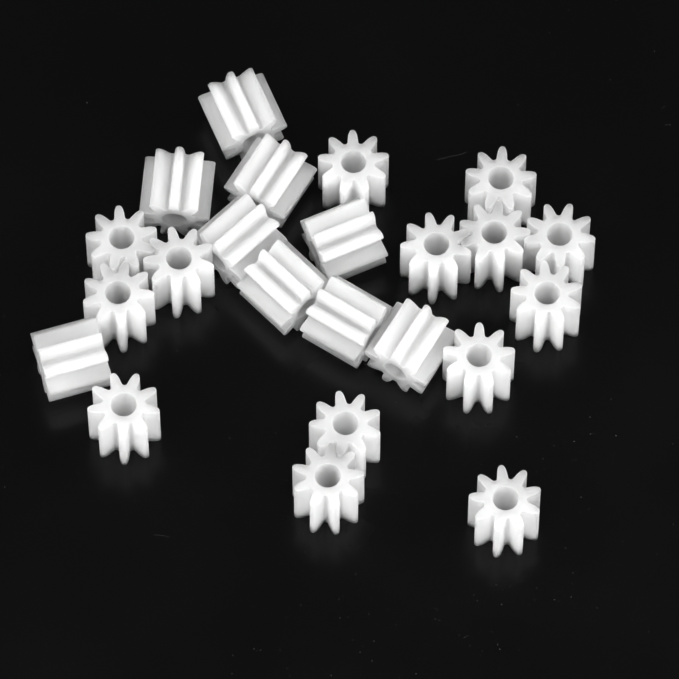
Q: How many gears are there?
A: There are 23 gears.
